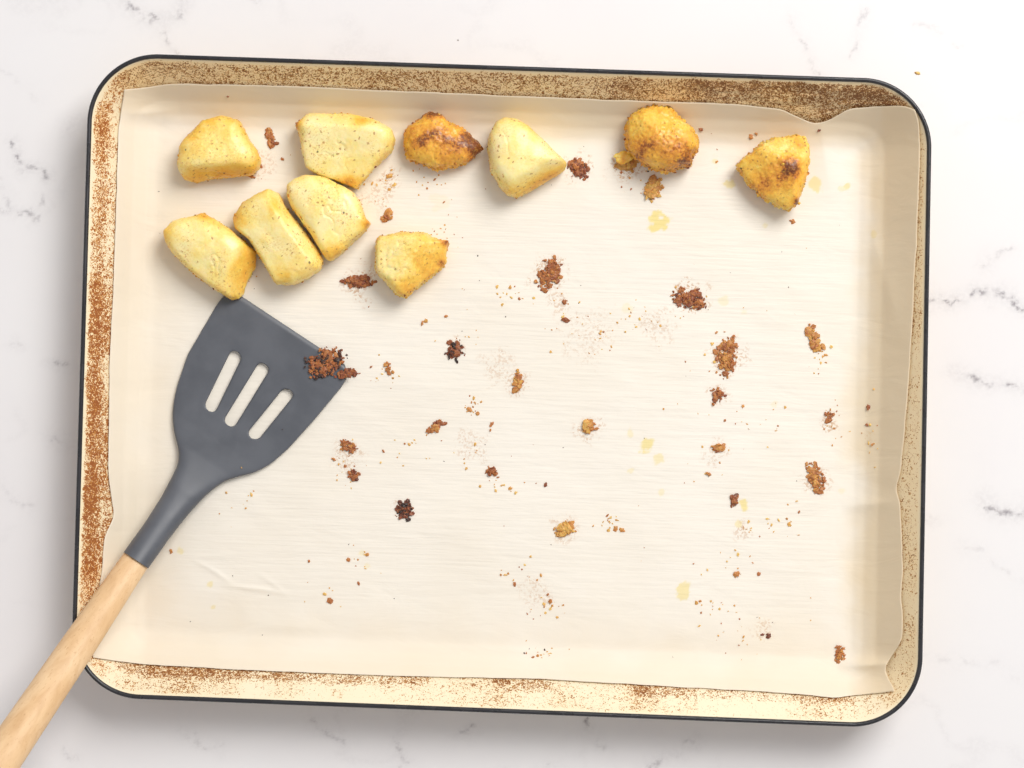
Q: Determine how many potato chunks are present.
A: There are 10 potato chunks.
